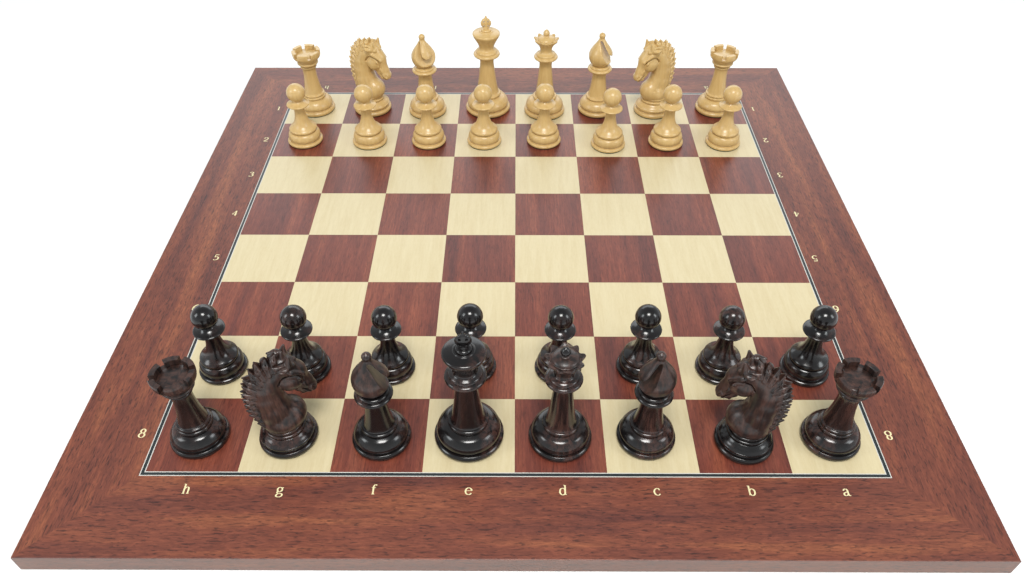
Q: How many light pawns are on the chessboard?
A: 8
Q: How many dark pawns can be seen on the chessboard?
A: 8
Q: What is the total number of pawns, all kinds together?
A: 16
